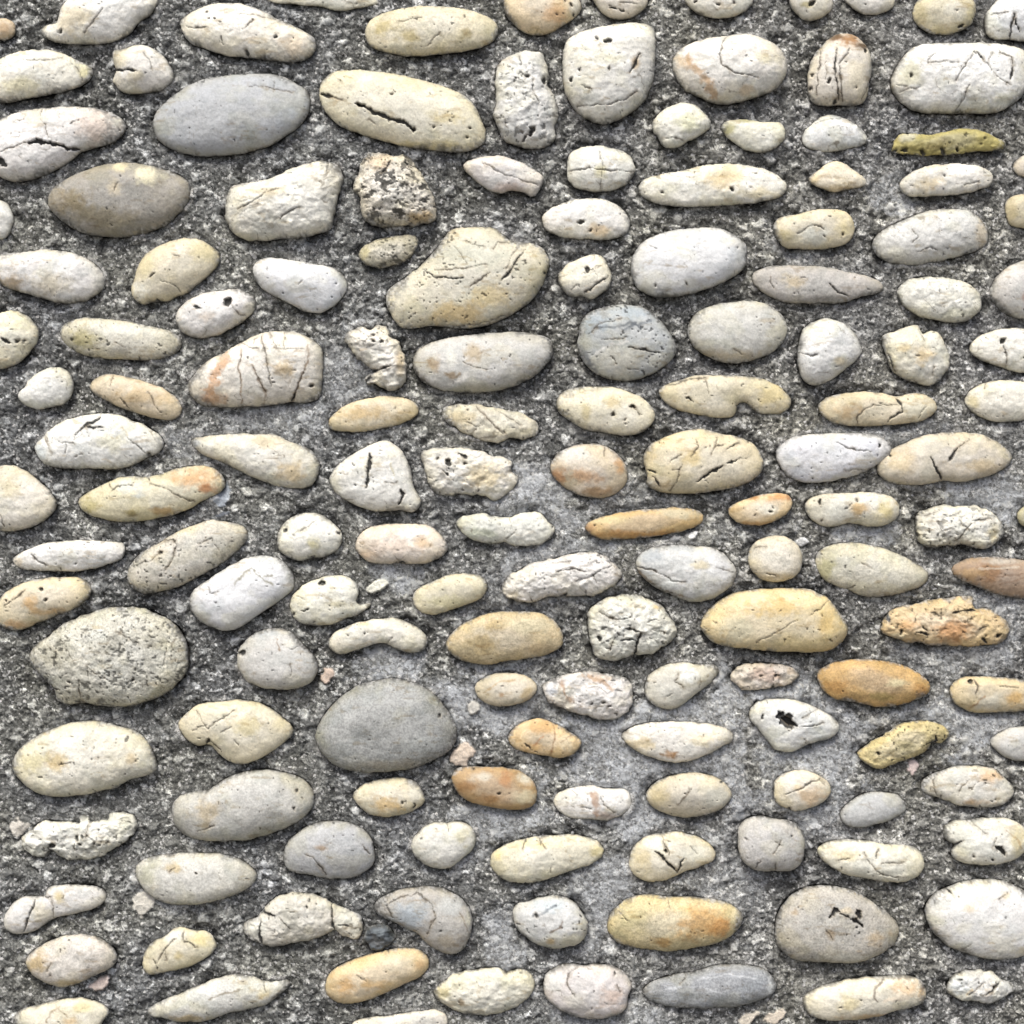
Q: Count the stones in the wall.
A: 155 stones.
